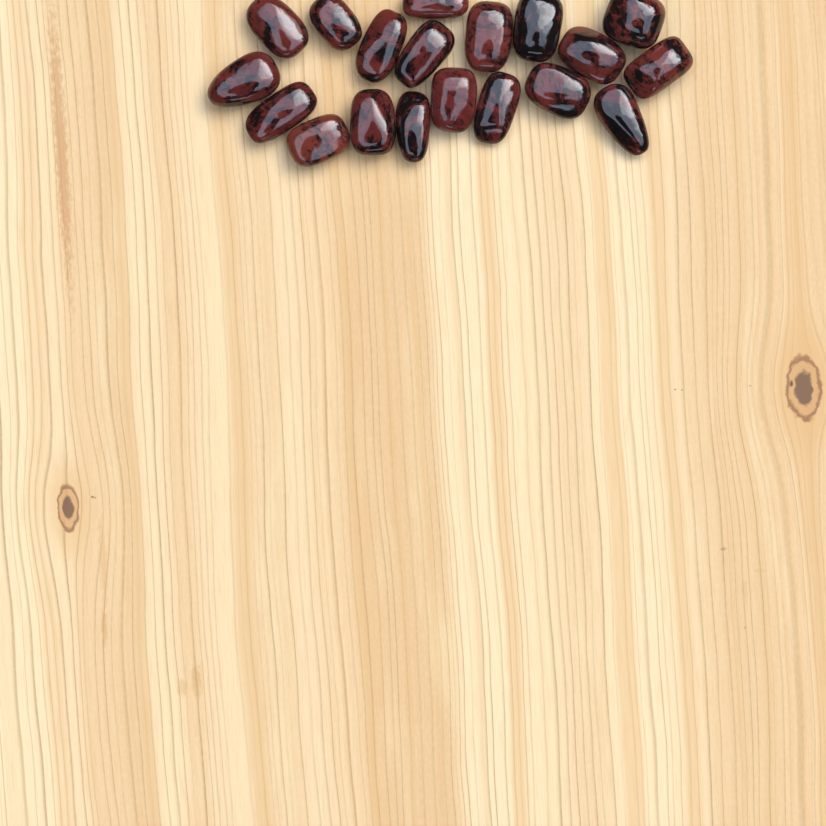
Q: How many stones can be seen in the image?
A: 19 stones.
